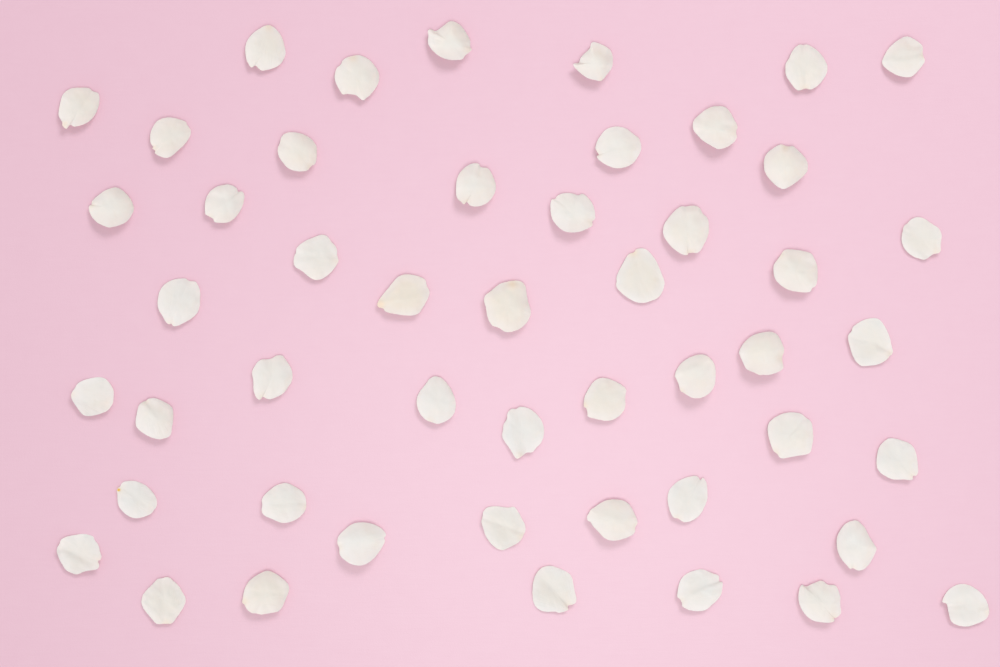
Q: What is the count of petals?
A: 49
